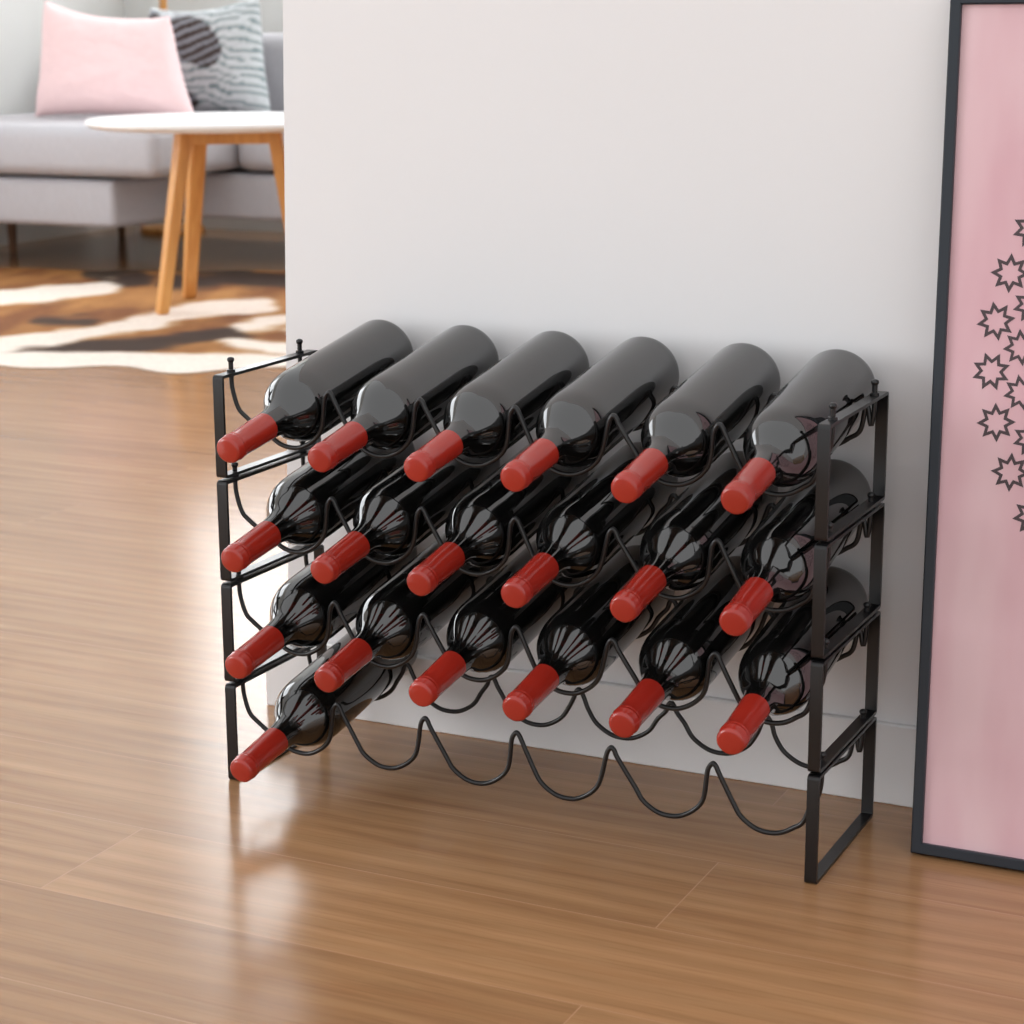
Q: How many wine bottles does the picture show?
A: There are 19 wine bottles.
